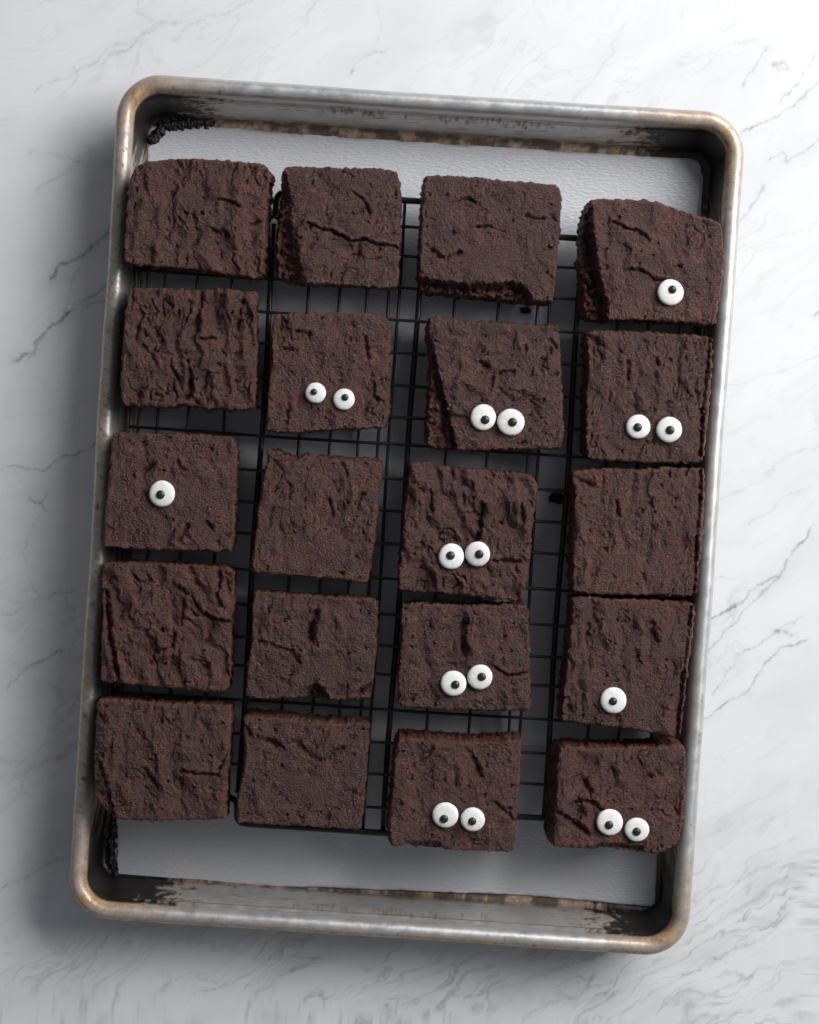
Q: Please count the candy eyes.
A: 17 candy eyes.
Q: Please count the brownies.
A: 20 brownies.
